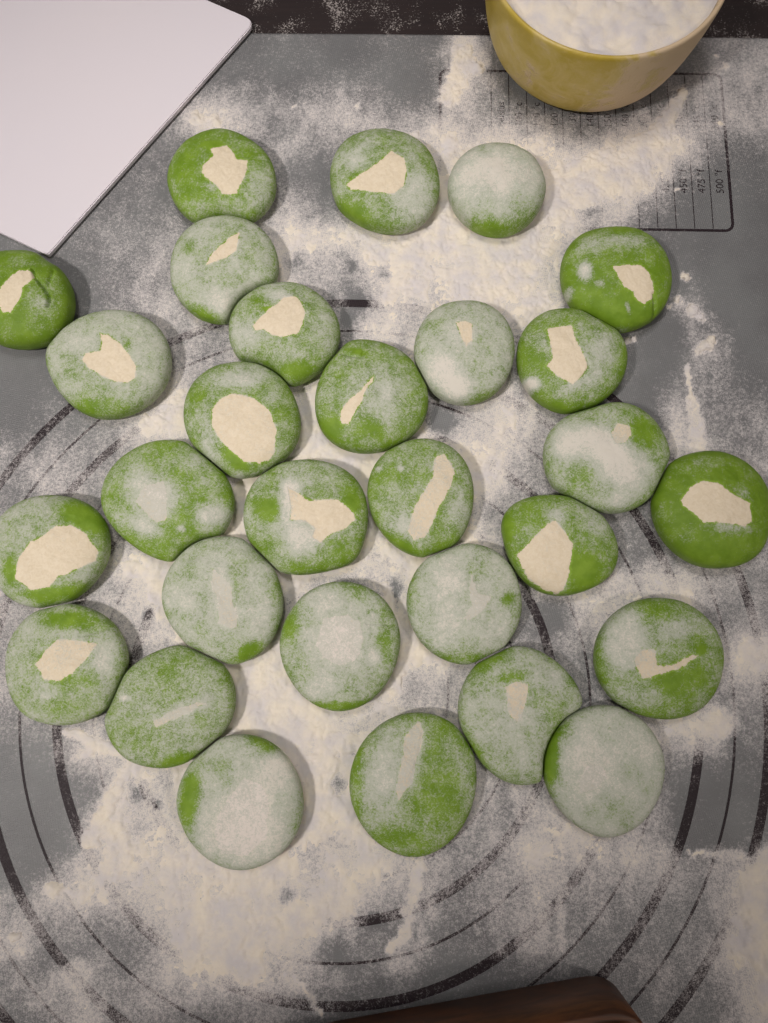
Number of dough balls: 29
